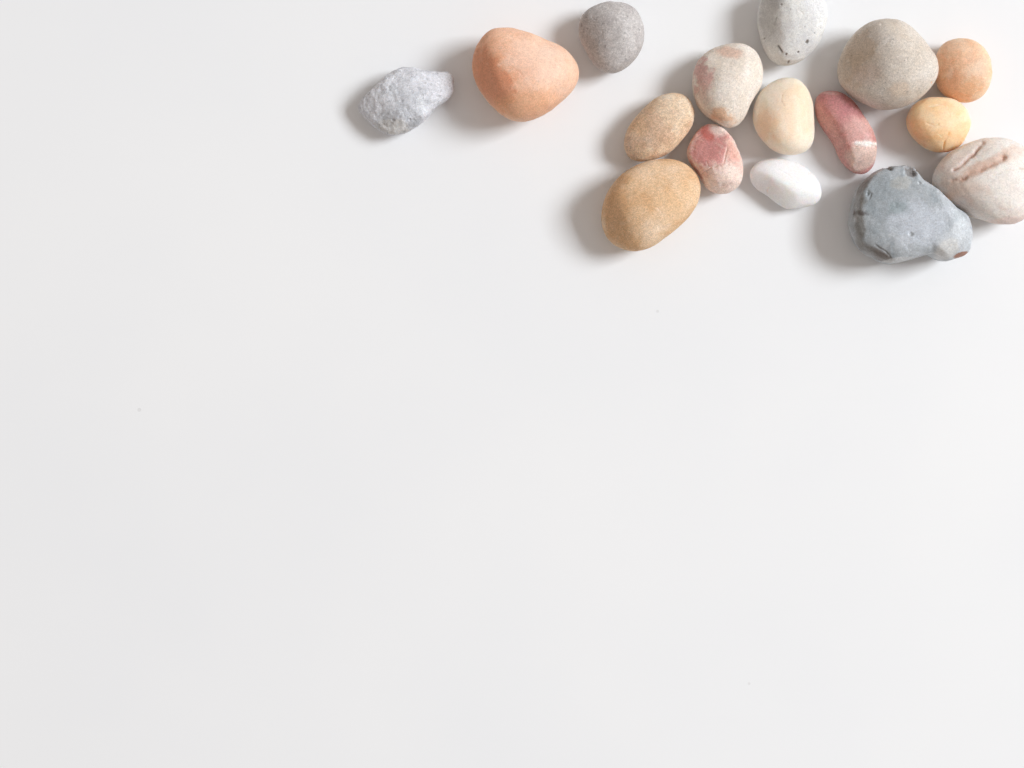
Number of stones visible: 16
